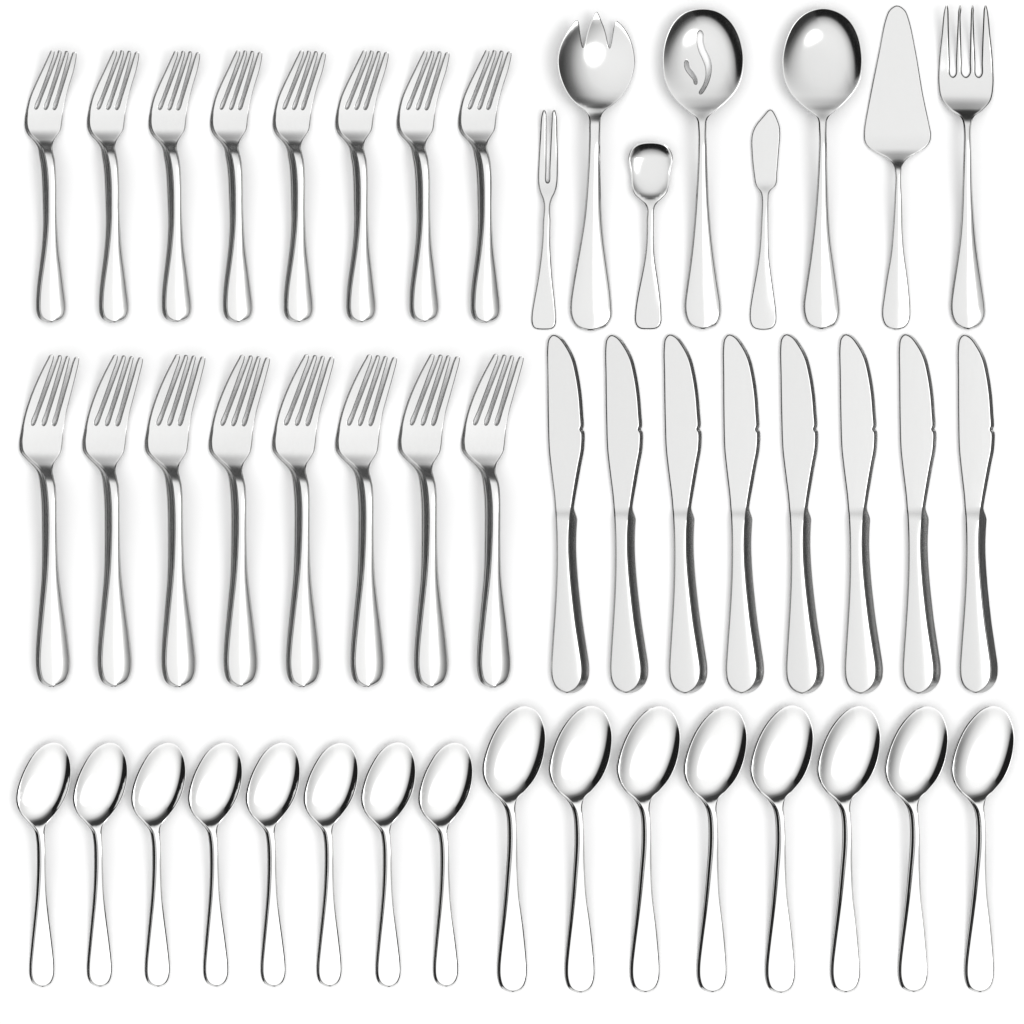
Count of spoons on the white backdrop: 19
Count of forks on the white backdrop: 18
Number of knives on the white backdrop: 9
